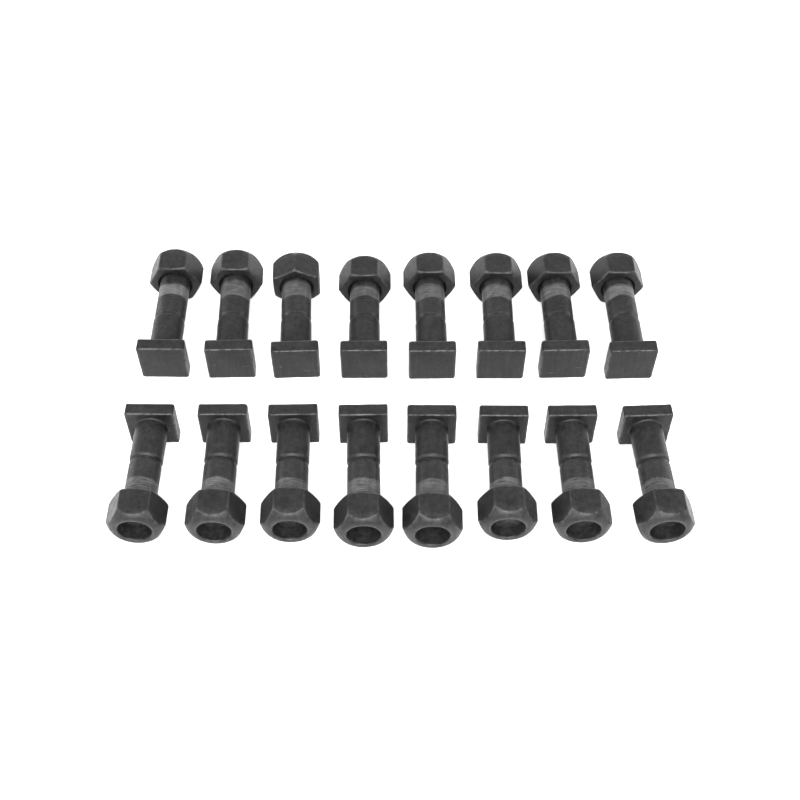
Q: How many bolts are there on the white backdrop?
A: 16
